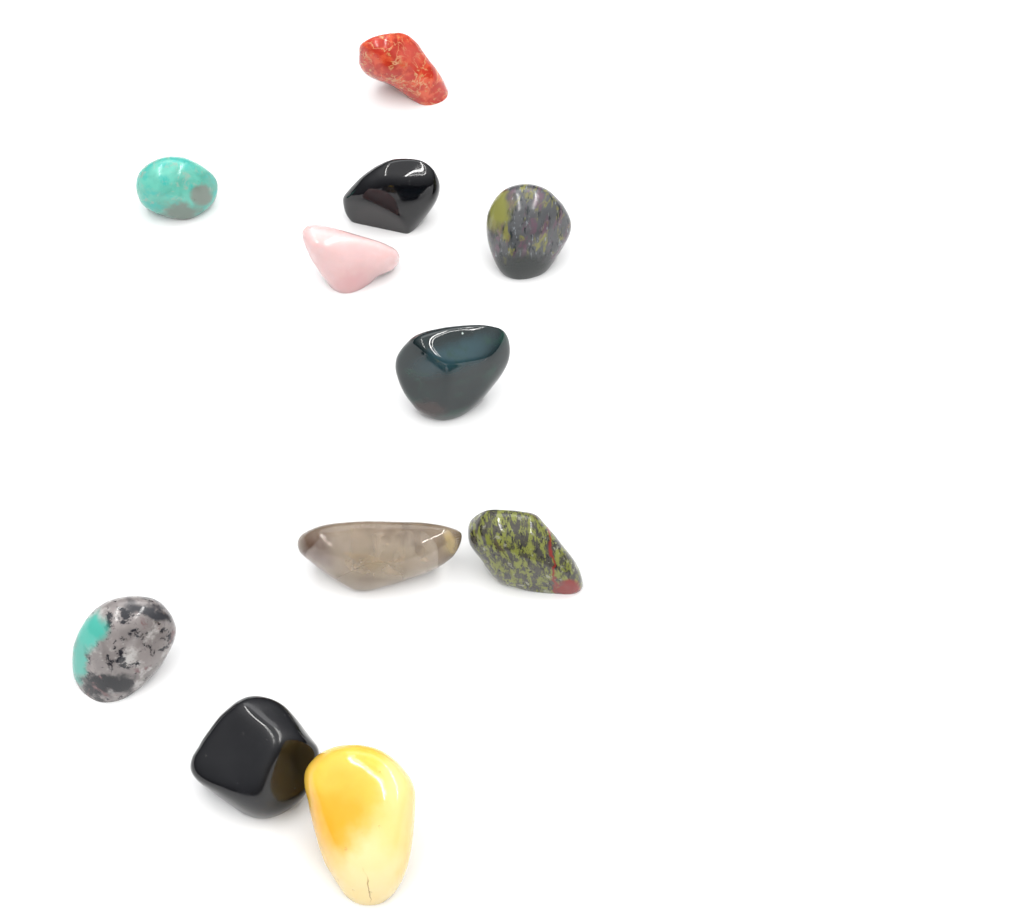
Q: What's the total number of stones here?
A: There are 11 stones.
